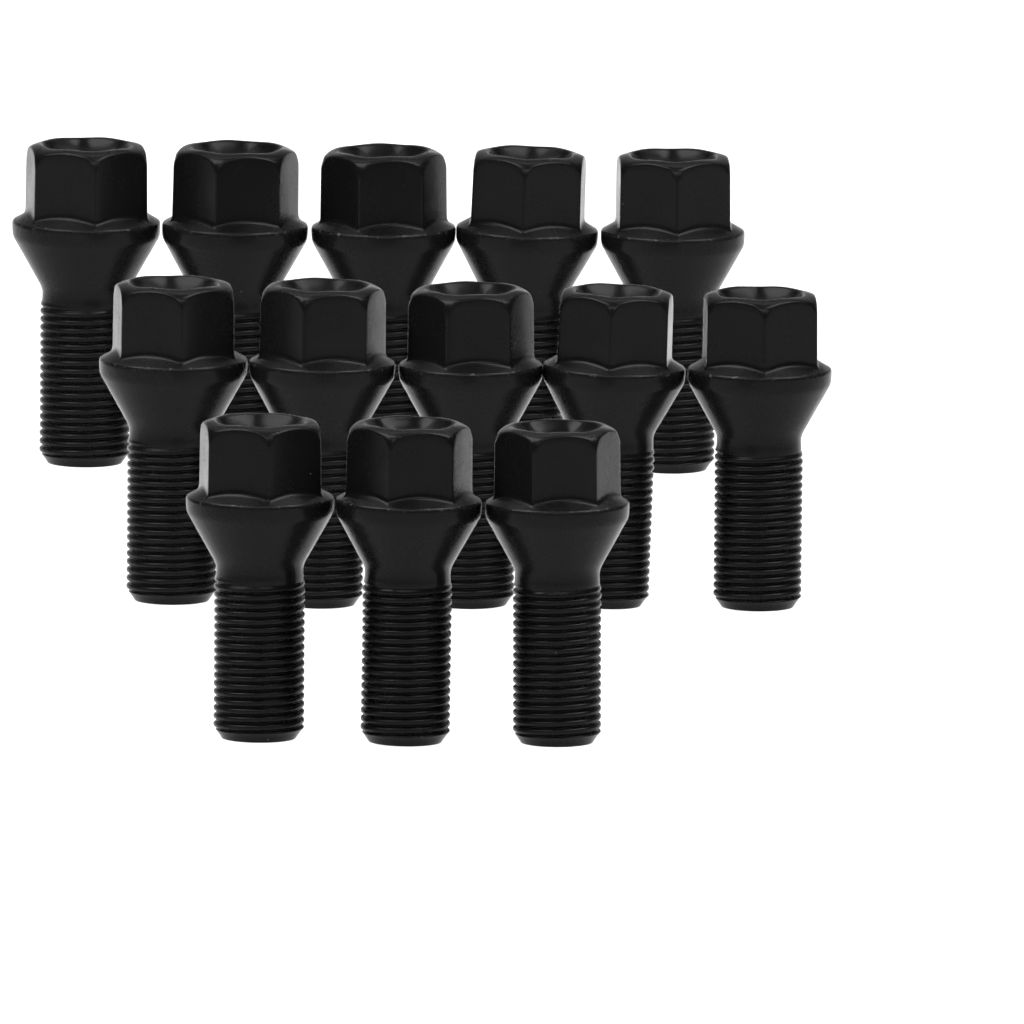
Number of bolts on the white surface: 13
